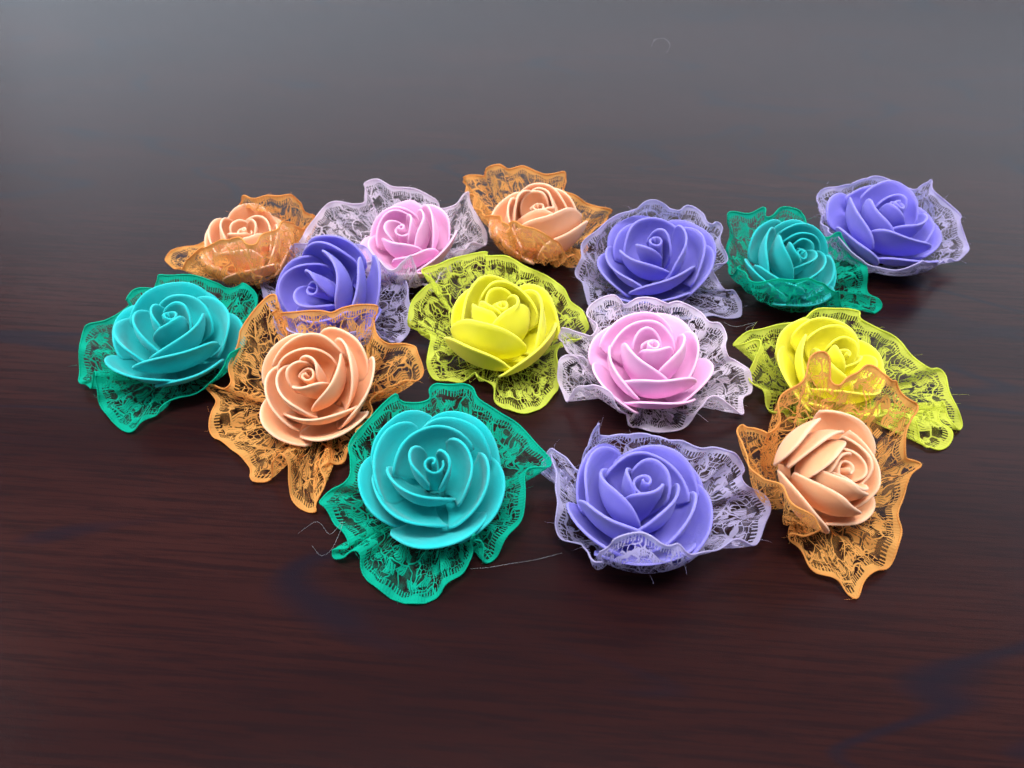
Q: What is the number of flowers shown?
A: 15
